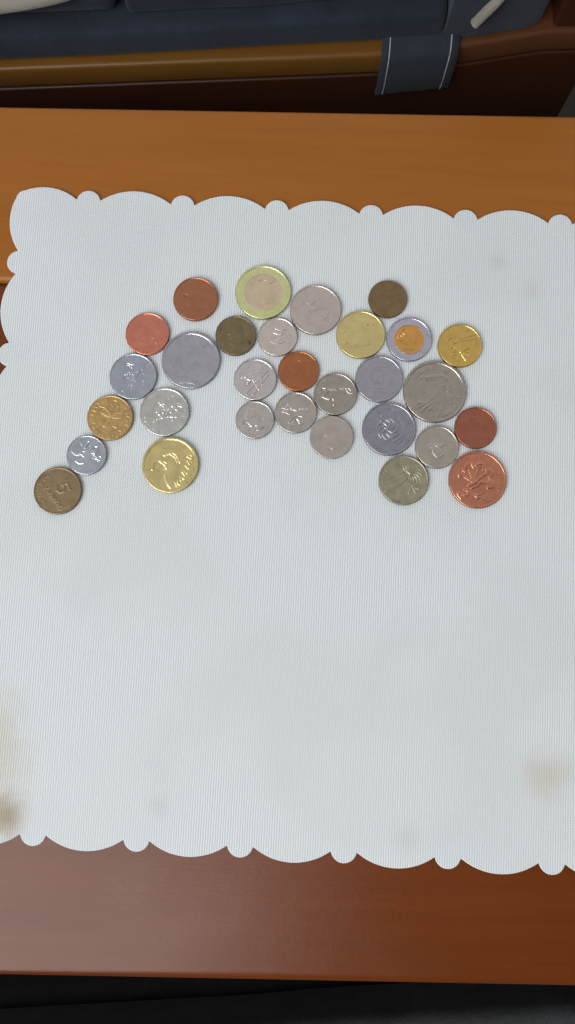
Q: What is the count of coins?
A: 30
